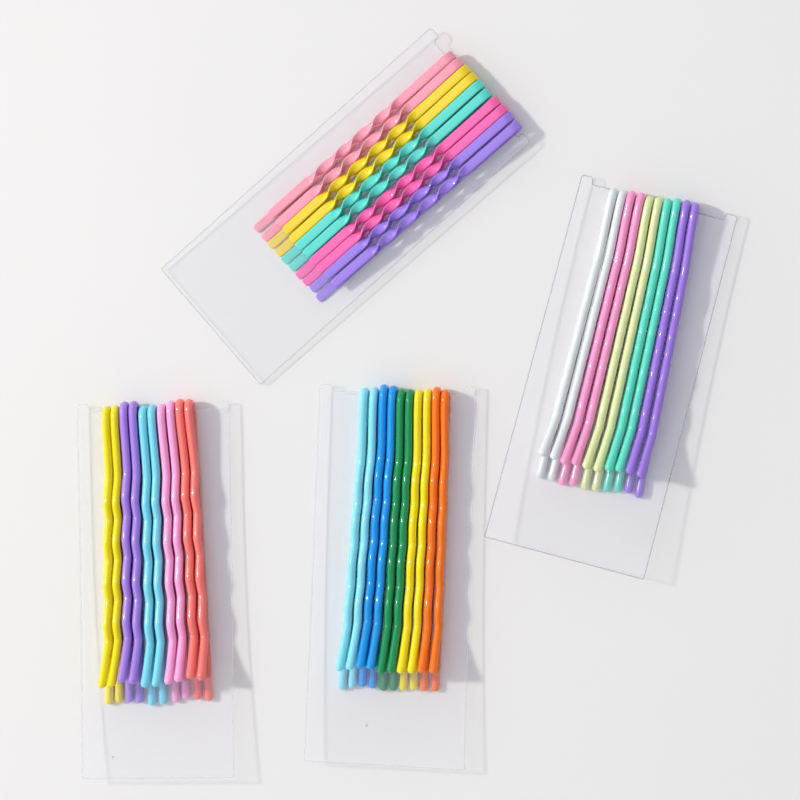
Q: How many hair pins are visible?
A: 40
